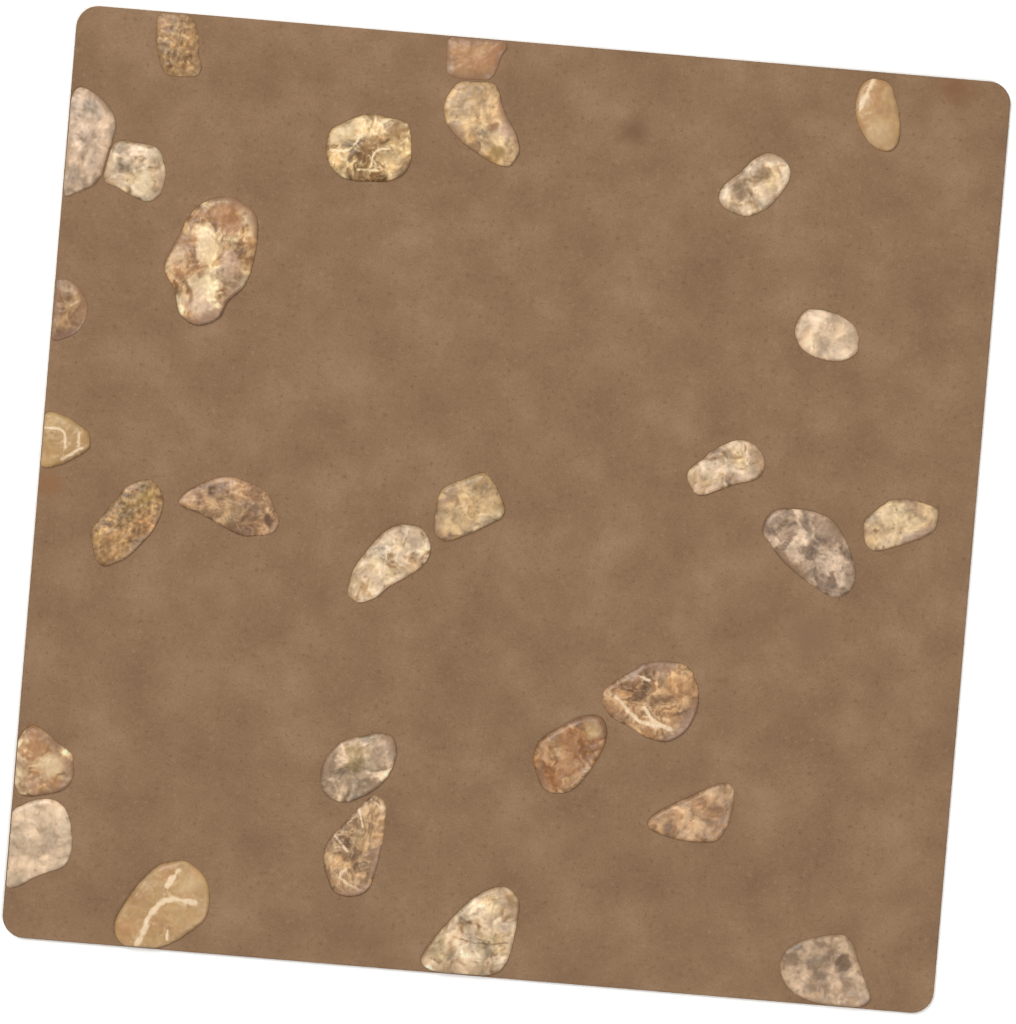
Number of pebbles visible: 29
